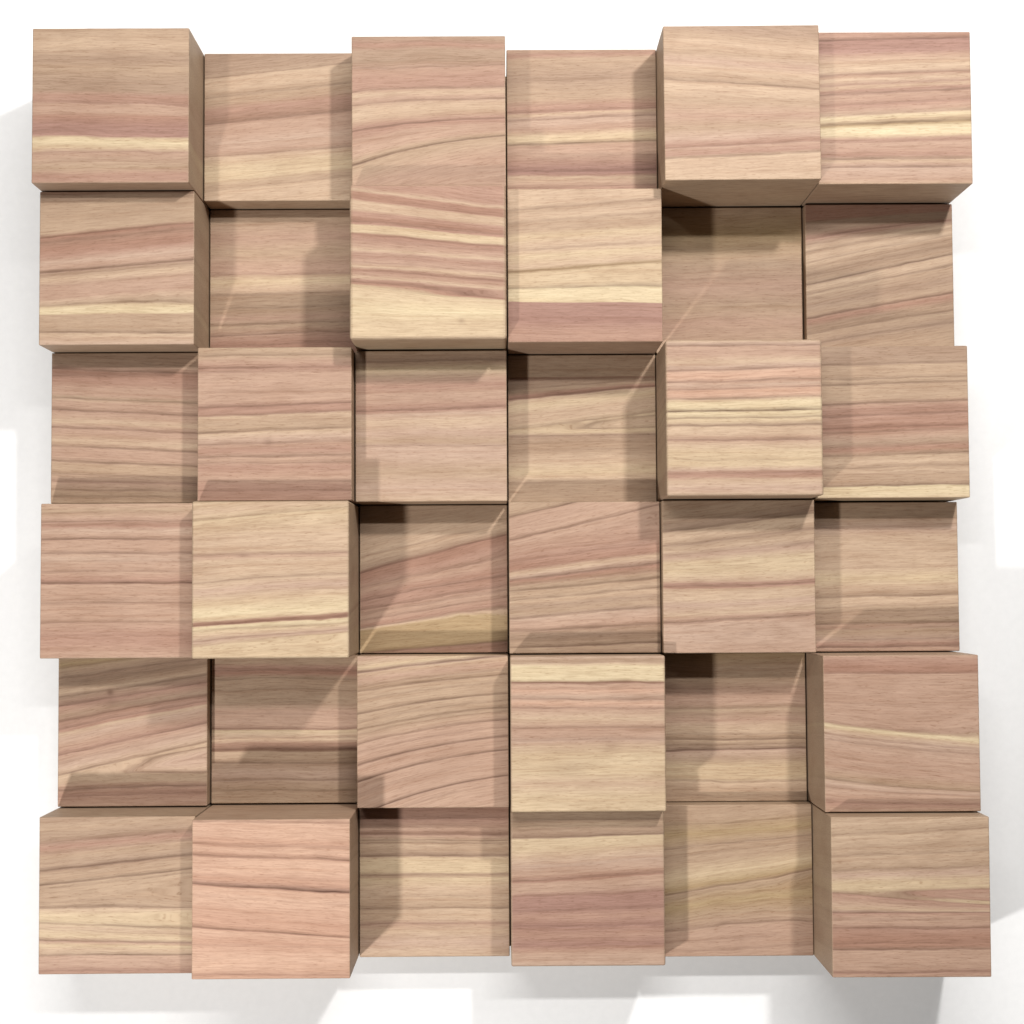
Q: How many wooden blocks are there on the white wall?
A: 36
